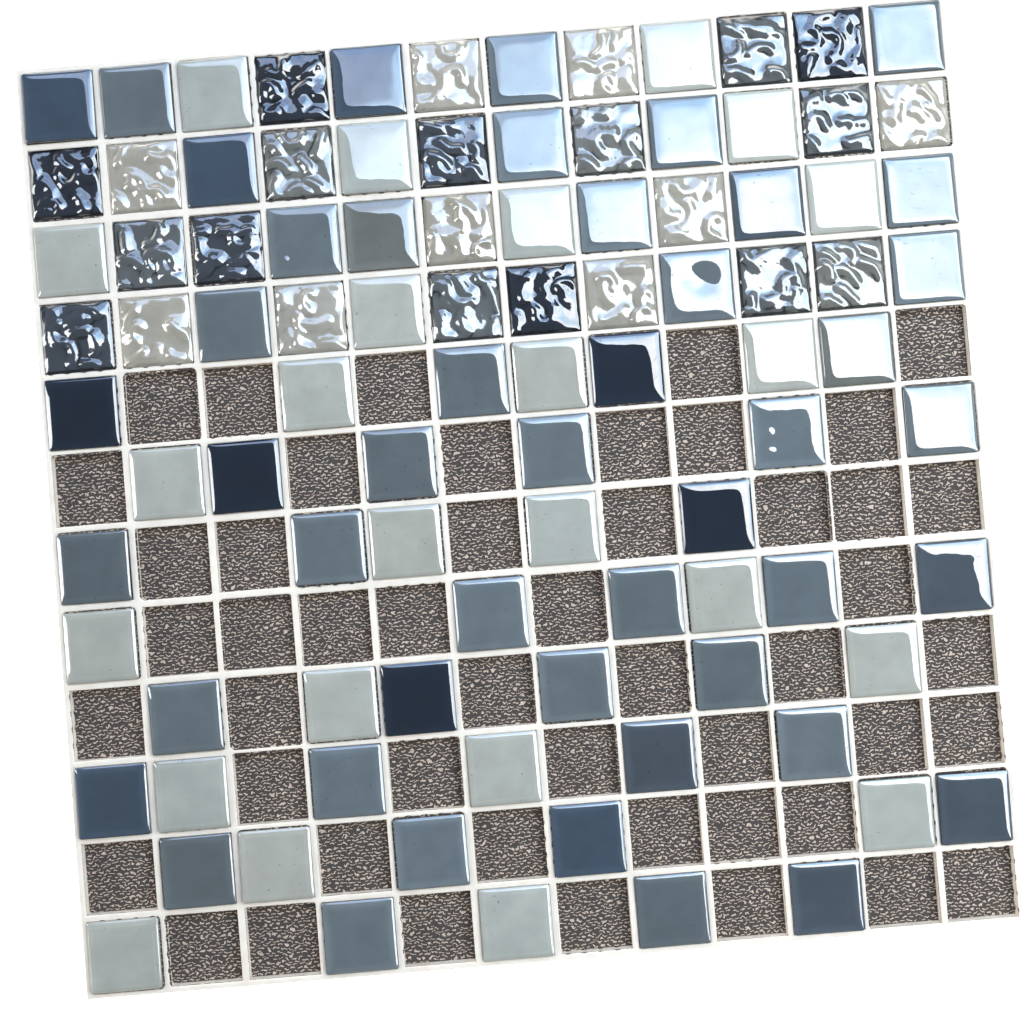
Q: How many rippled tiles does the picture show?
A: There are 24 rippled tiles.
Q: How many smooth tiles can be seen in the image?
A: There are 71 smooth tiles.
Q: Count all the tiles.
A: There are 95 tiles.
